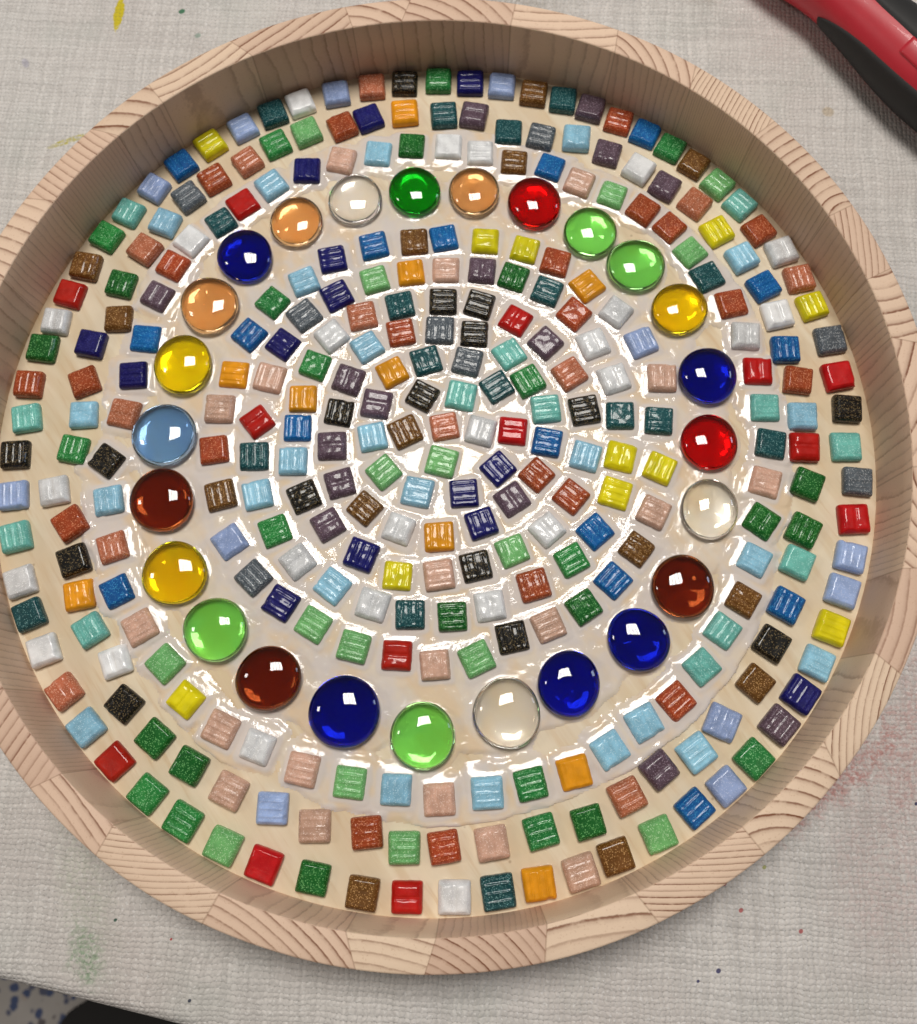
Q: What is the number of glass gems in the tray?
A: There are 25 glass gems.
